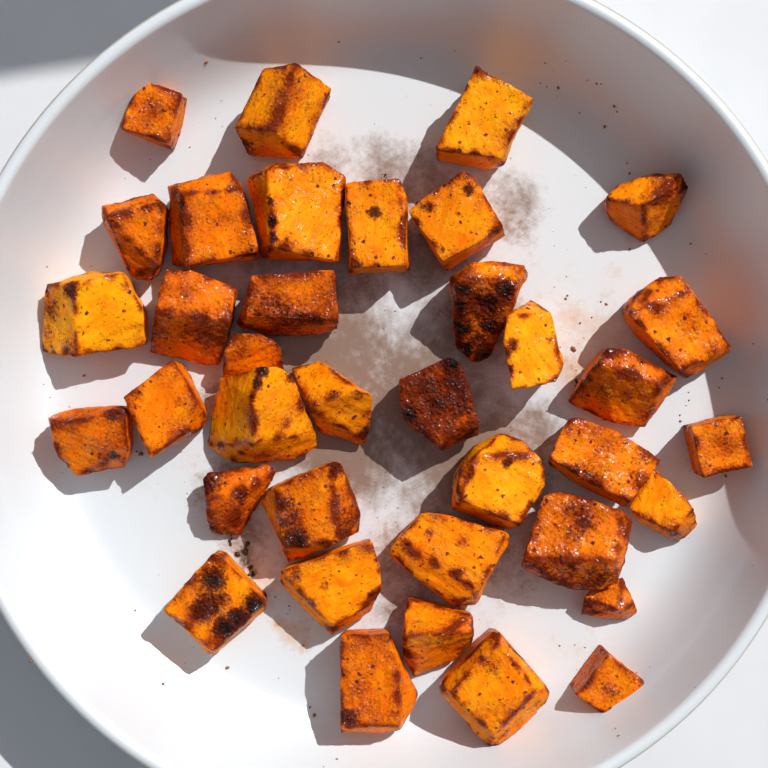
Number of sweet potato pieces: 37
